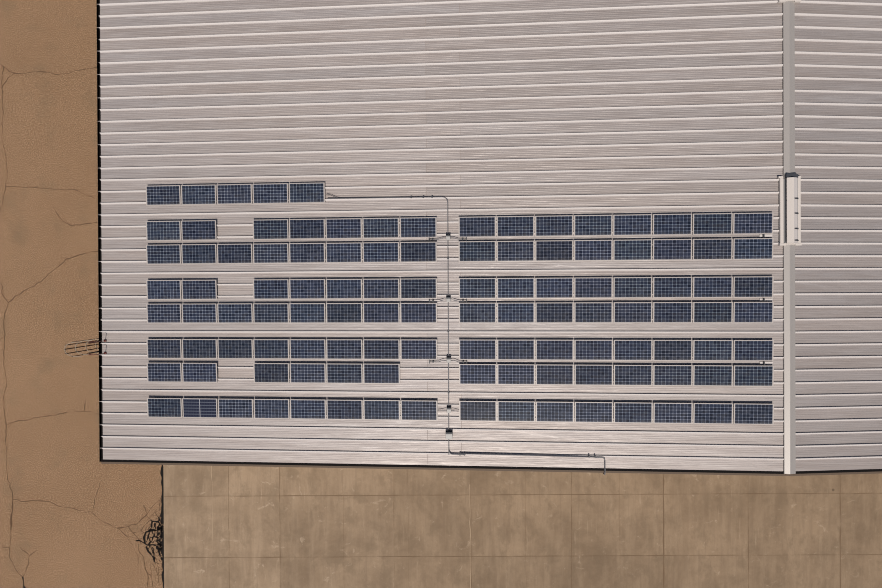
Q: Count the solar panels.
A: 113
